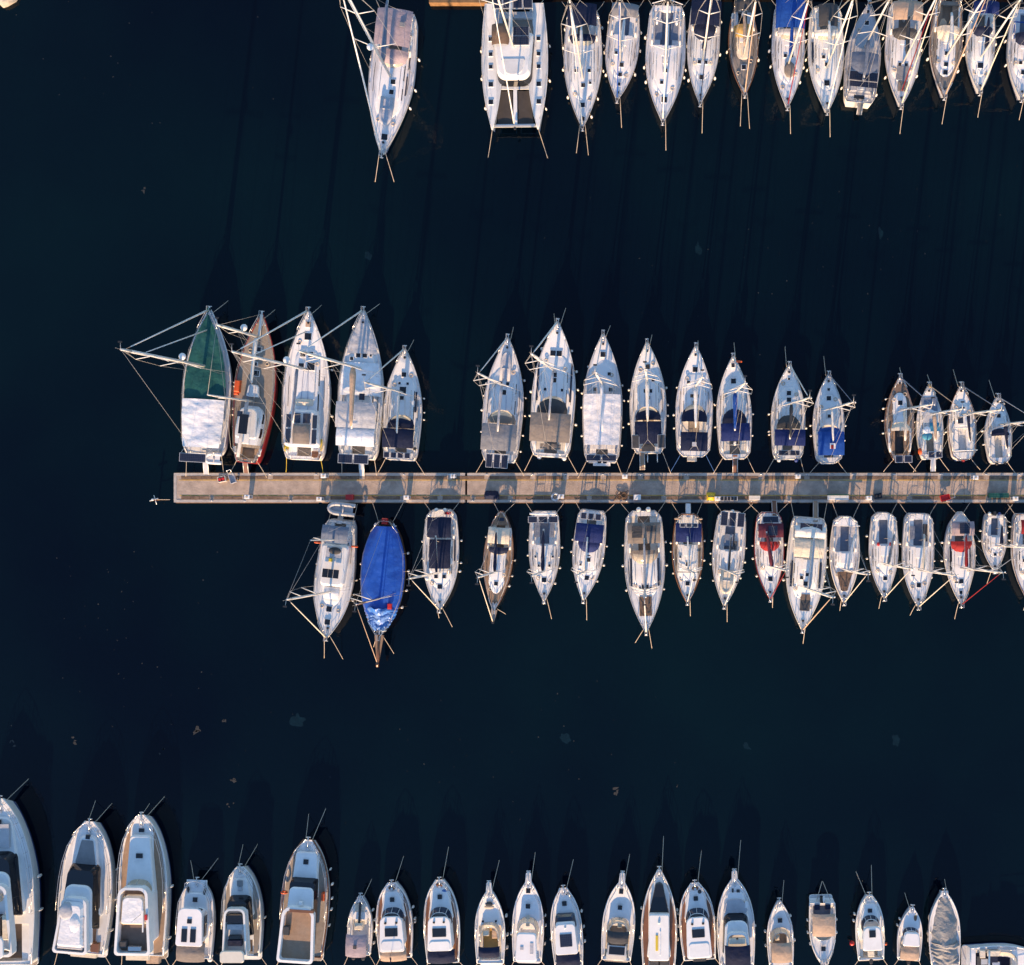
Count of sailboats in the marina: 48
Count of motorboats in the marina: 22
